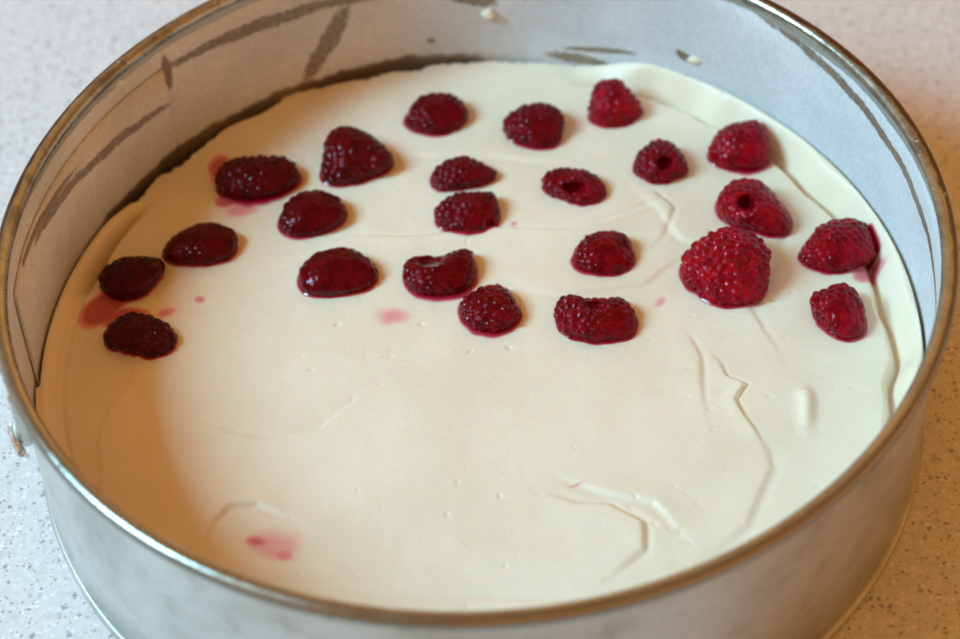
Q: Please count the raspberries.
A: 23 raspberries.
